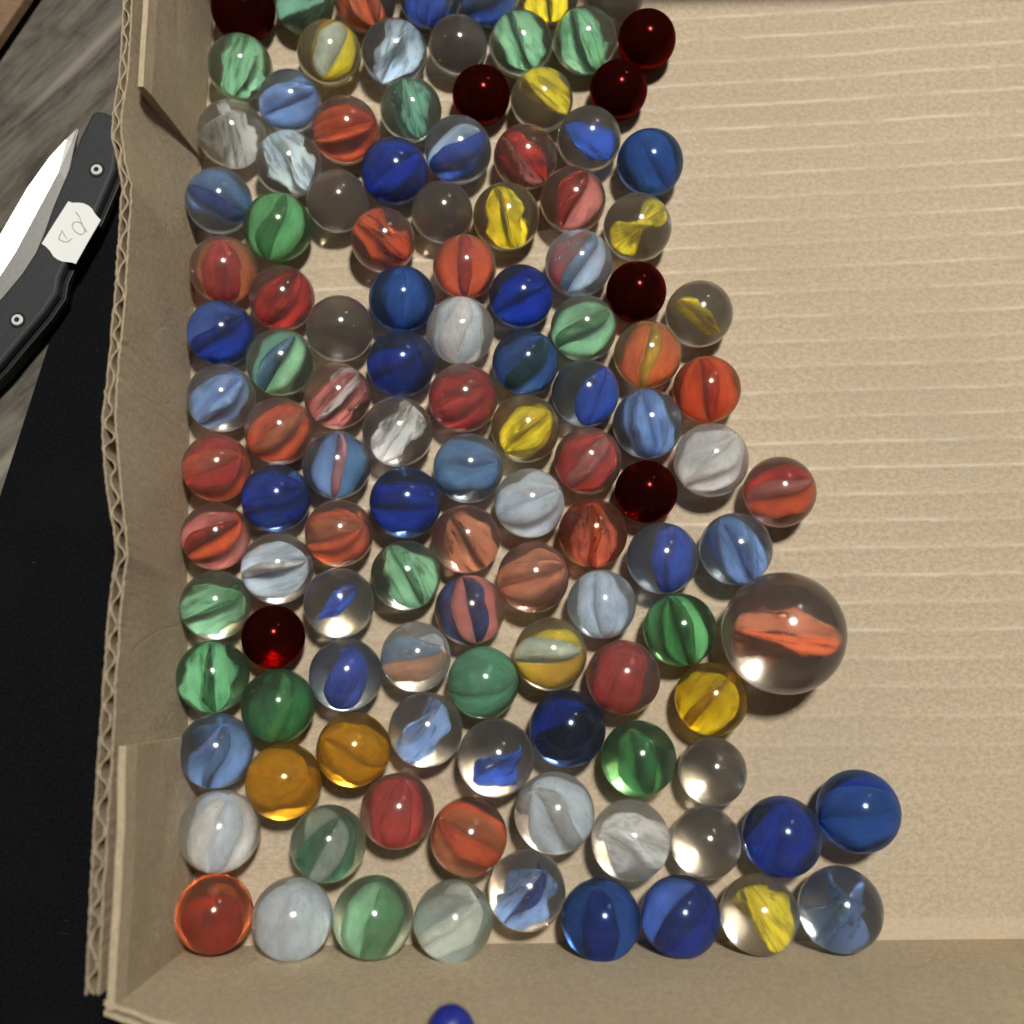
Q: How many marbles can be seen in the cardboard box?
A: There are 120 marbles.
